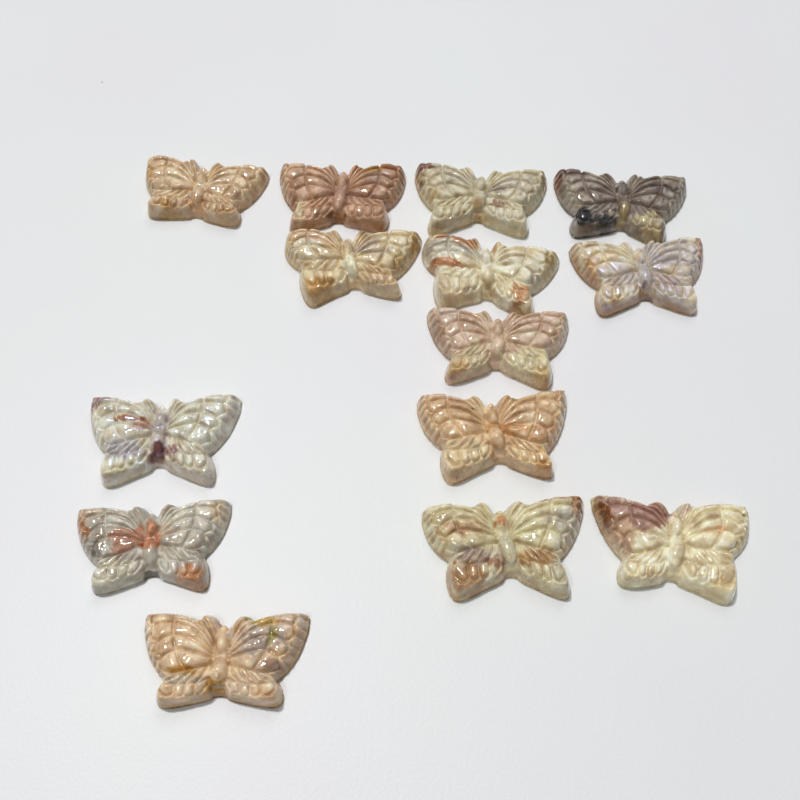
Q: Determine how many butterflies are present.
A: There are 14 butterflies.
